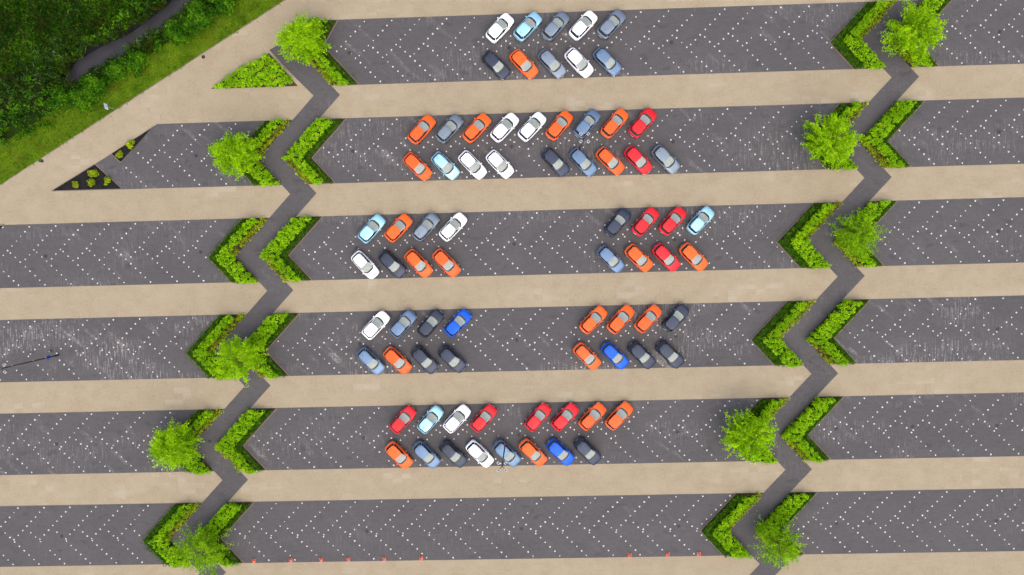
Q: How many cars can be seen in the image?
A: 76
